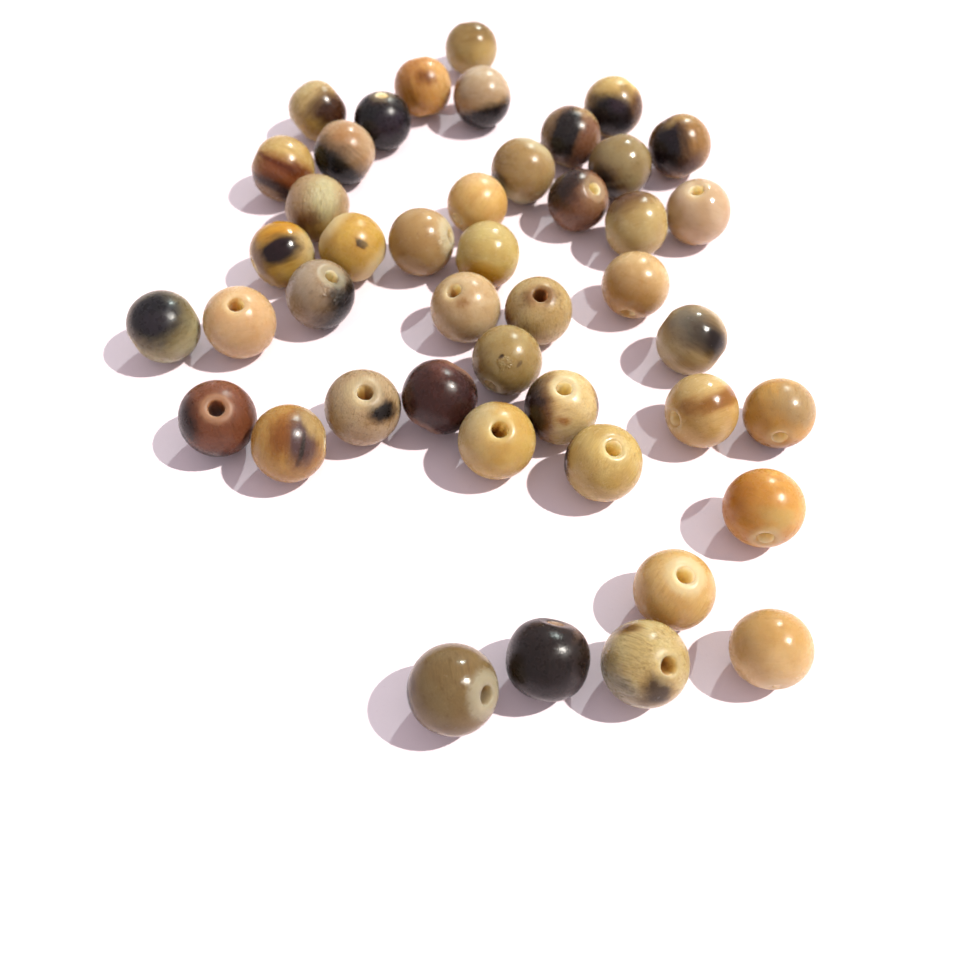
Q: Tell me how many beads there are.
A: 44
